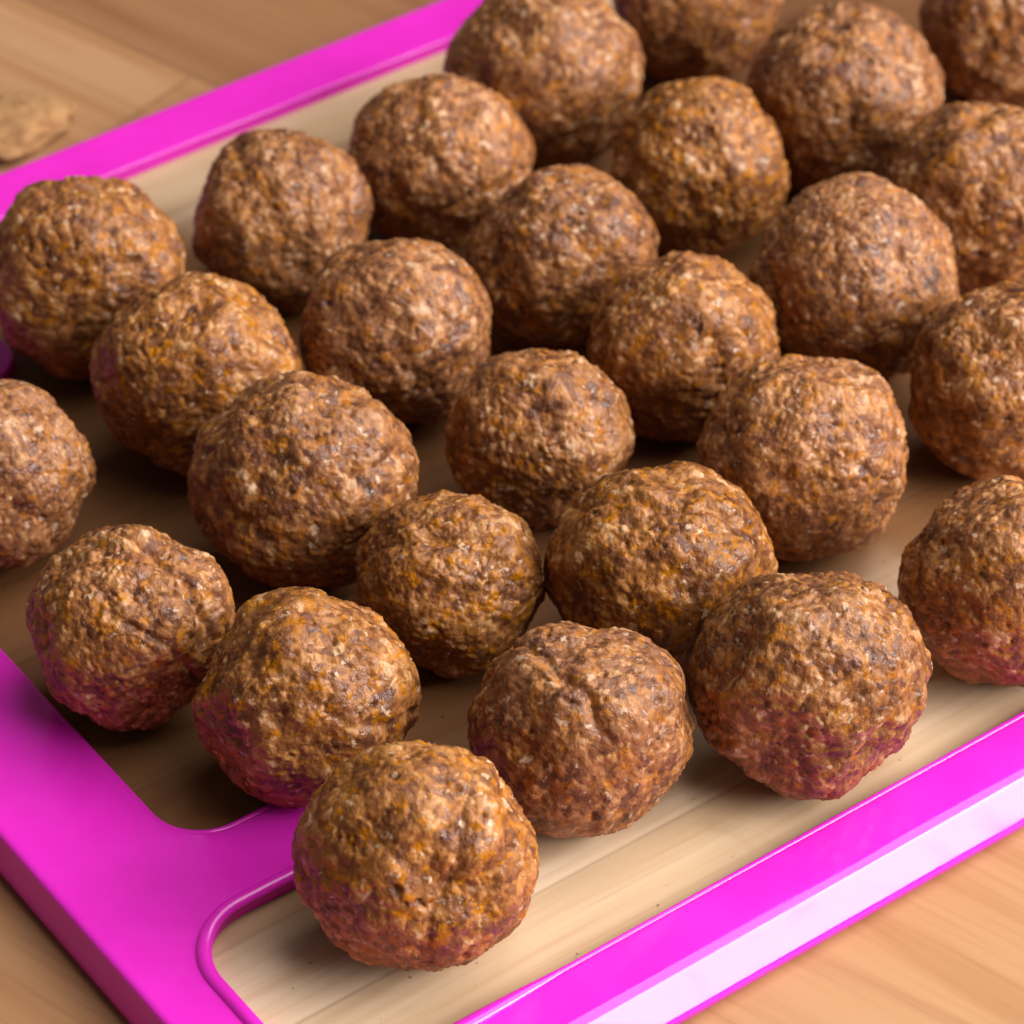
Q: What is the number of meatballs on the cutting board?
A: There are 27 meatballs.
